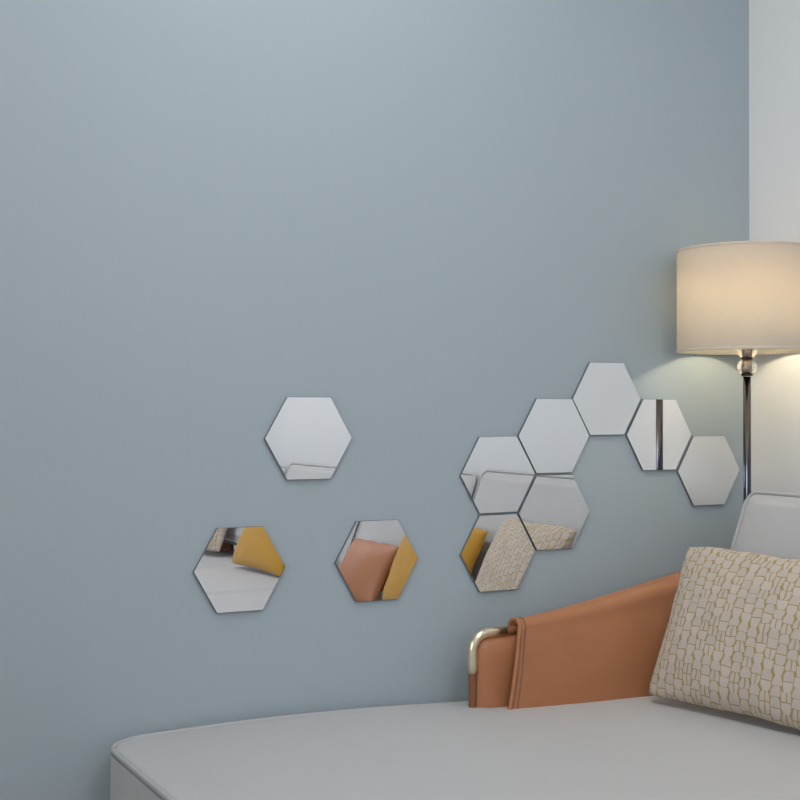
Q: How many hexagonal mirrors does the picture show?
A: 10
